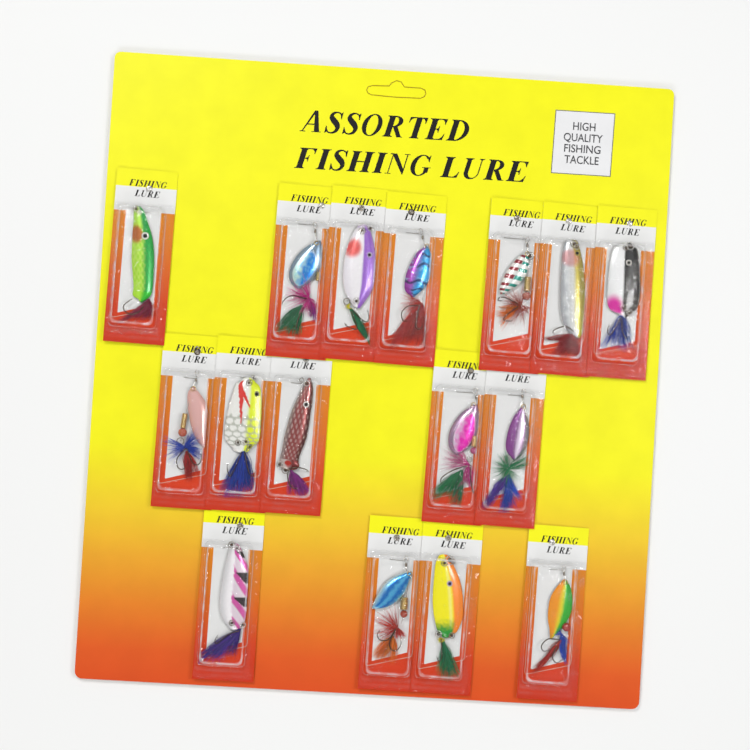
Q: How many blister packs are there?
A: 16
